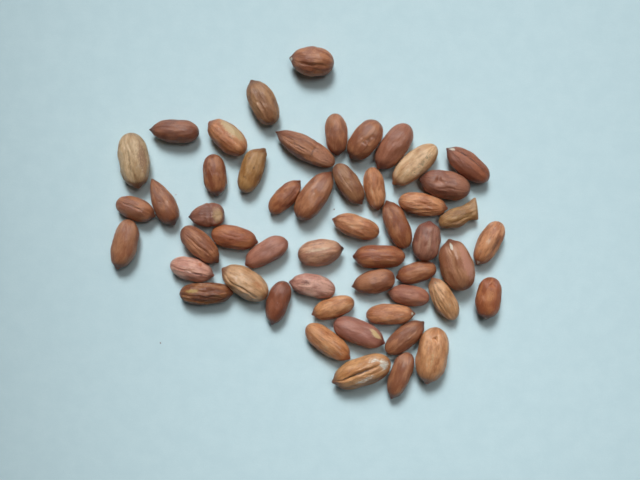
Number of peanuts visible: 52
